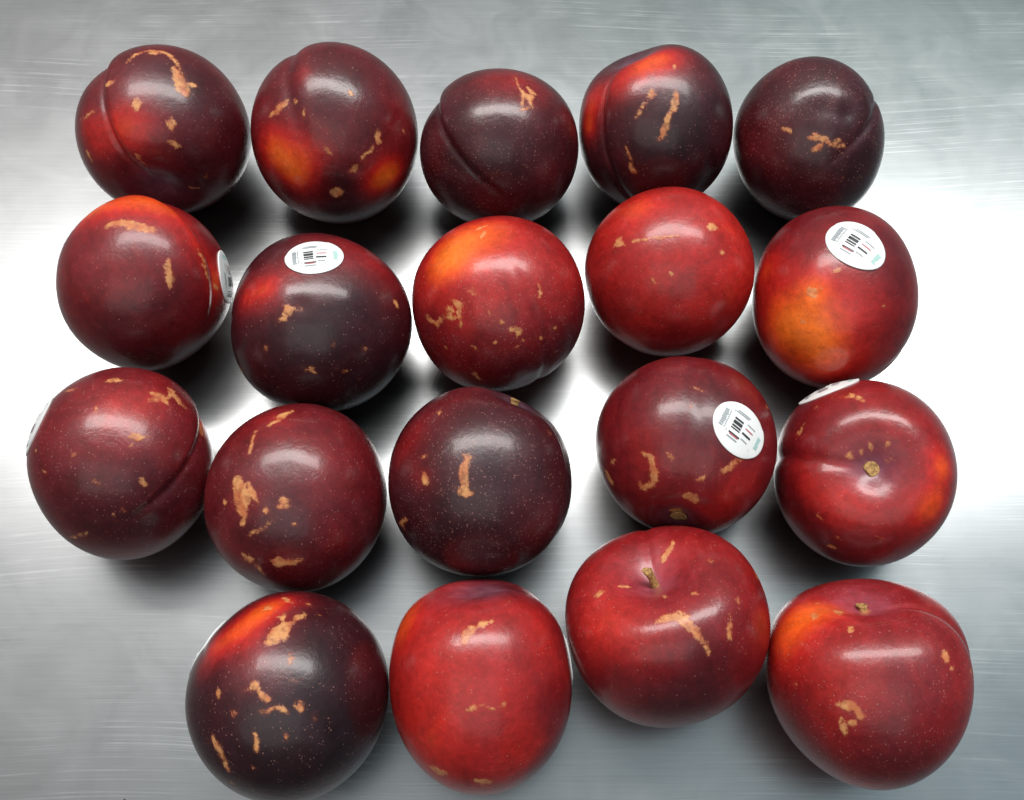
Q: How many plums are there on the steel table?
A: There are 19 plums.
